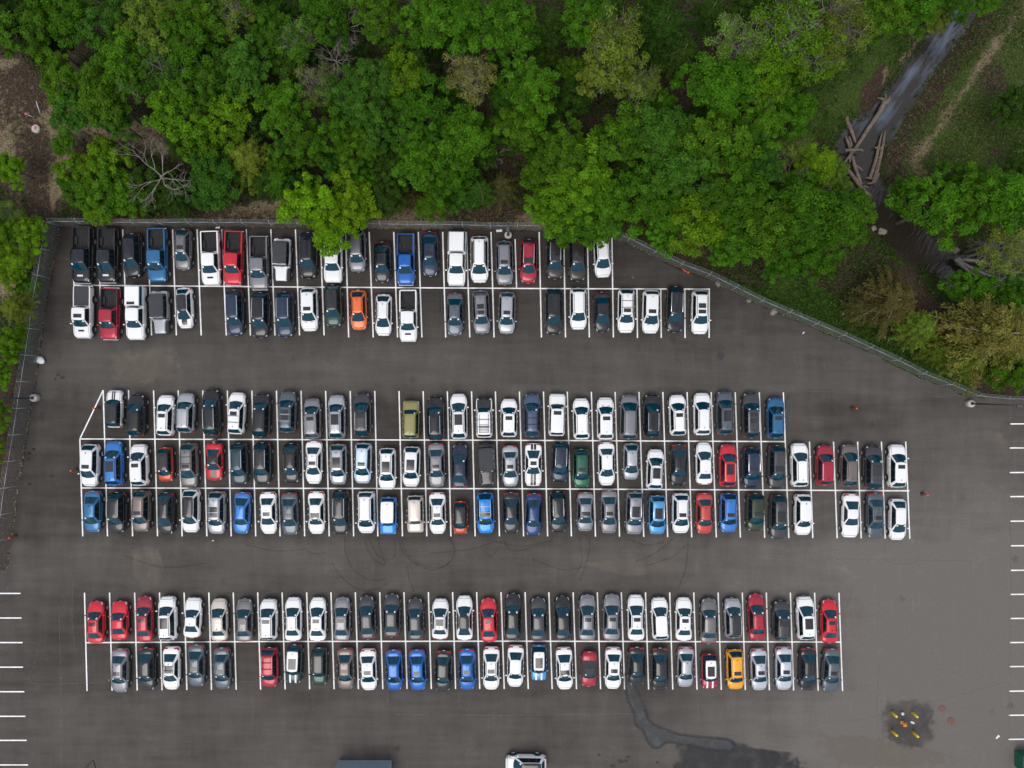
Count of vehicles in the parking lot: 200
